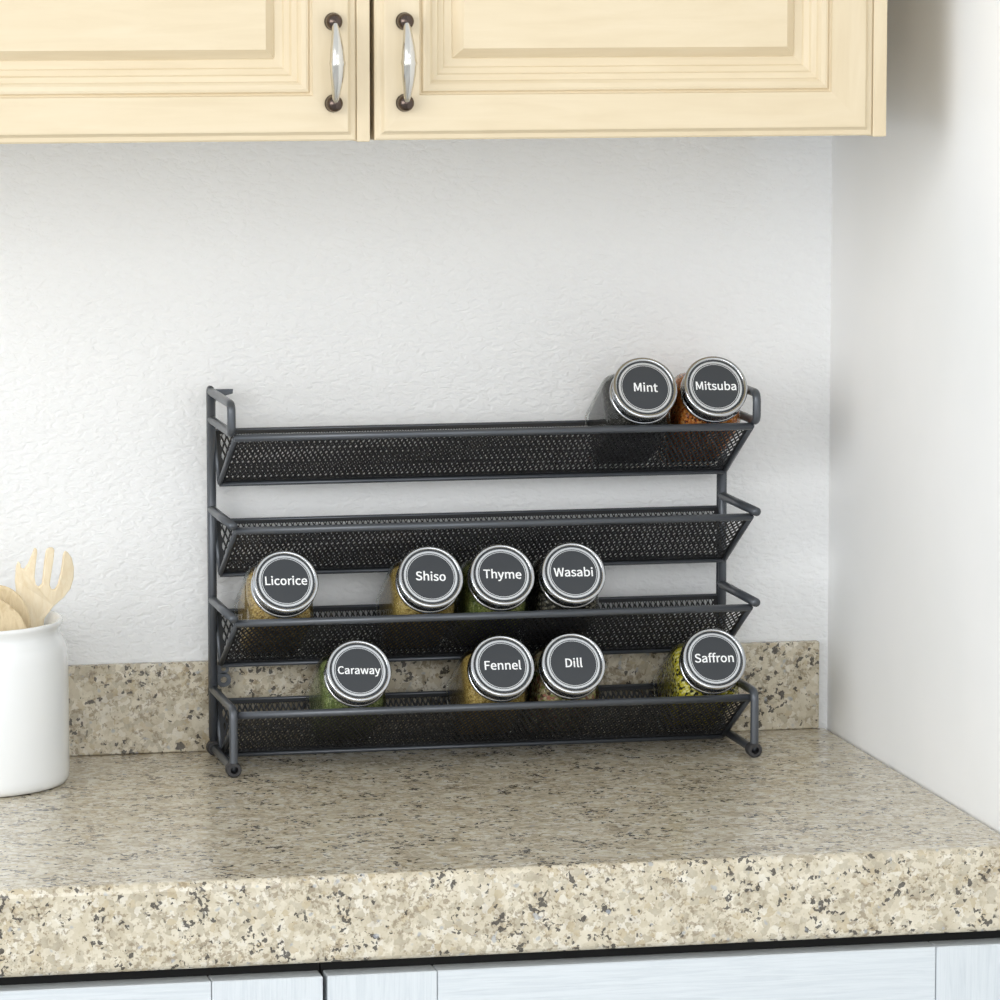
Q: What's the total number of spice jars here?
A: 10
